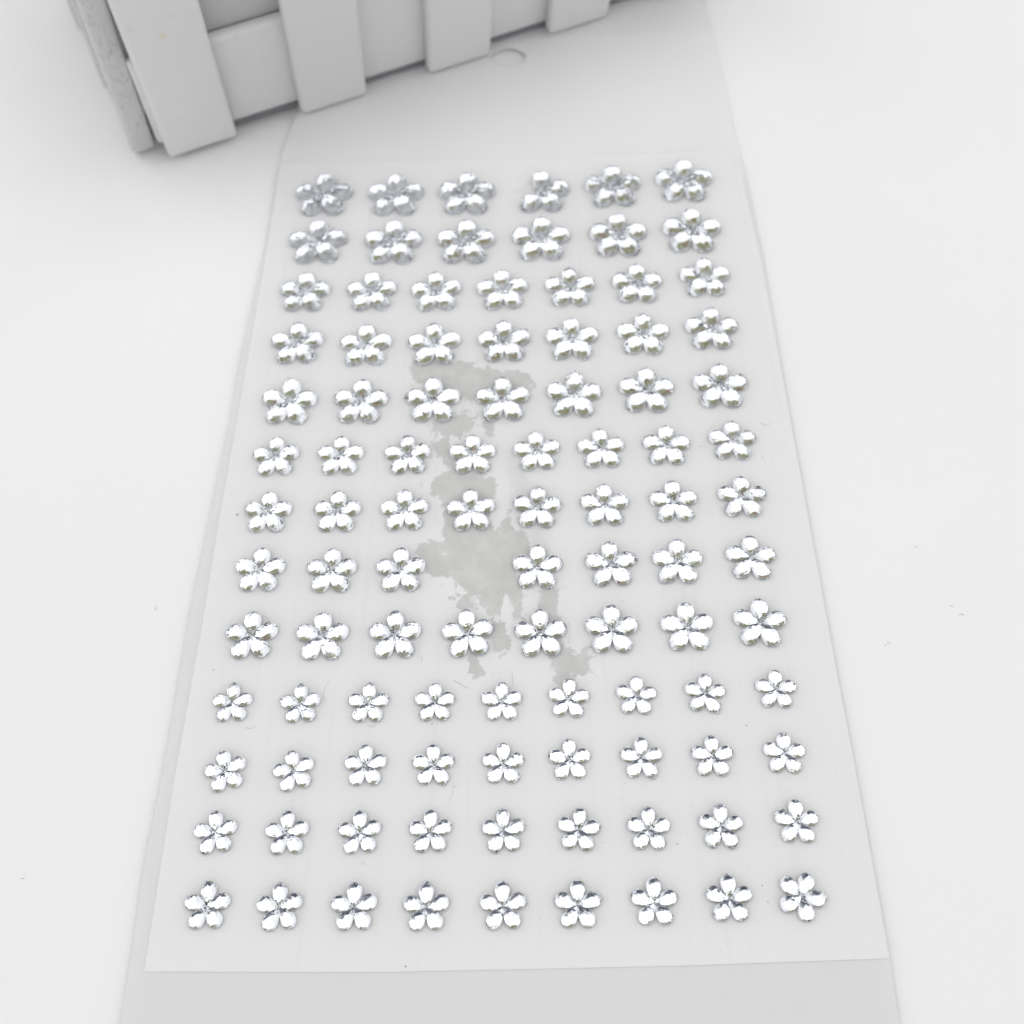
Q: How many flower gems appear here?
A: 100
